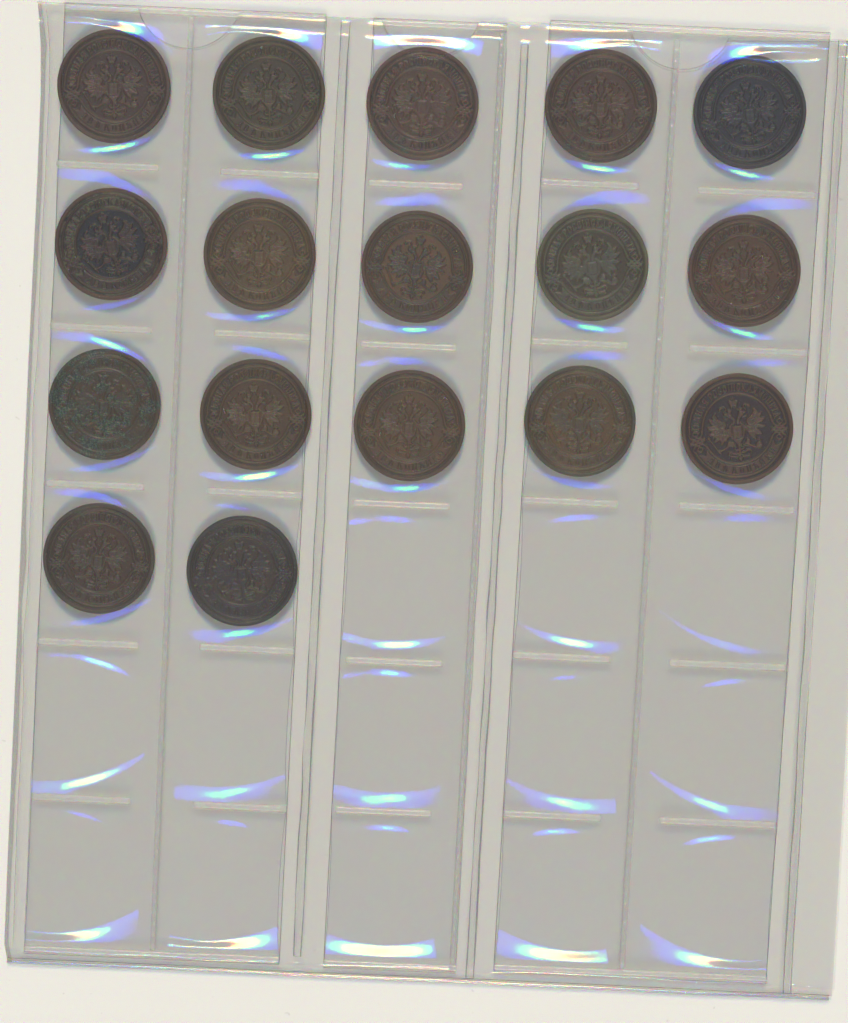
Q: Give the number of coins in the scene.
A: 17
